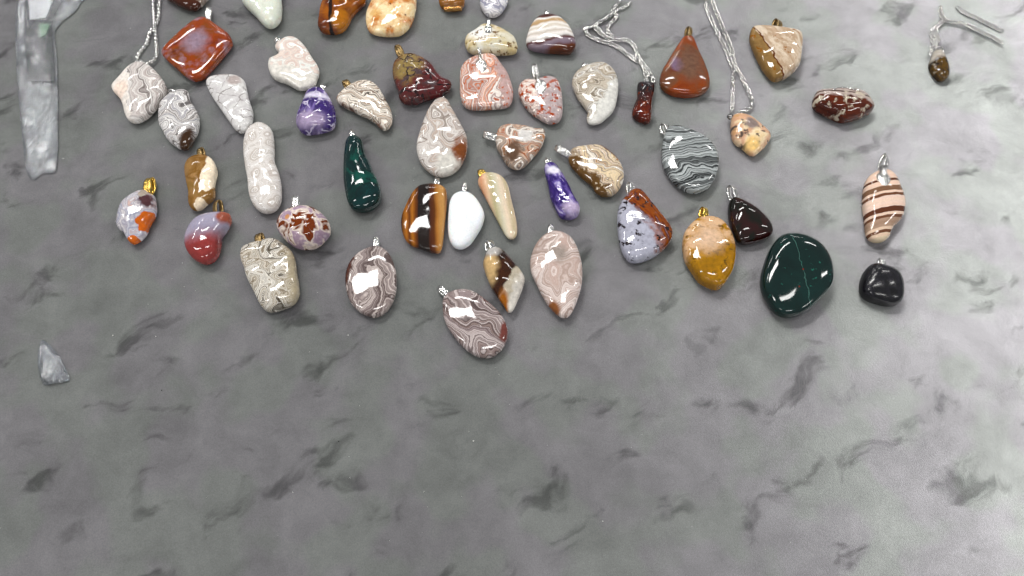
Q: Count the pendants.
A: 50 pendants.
